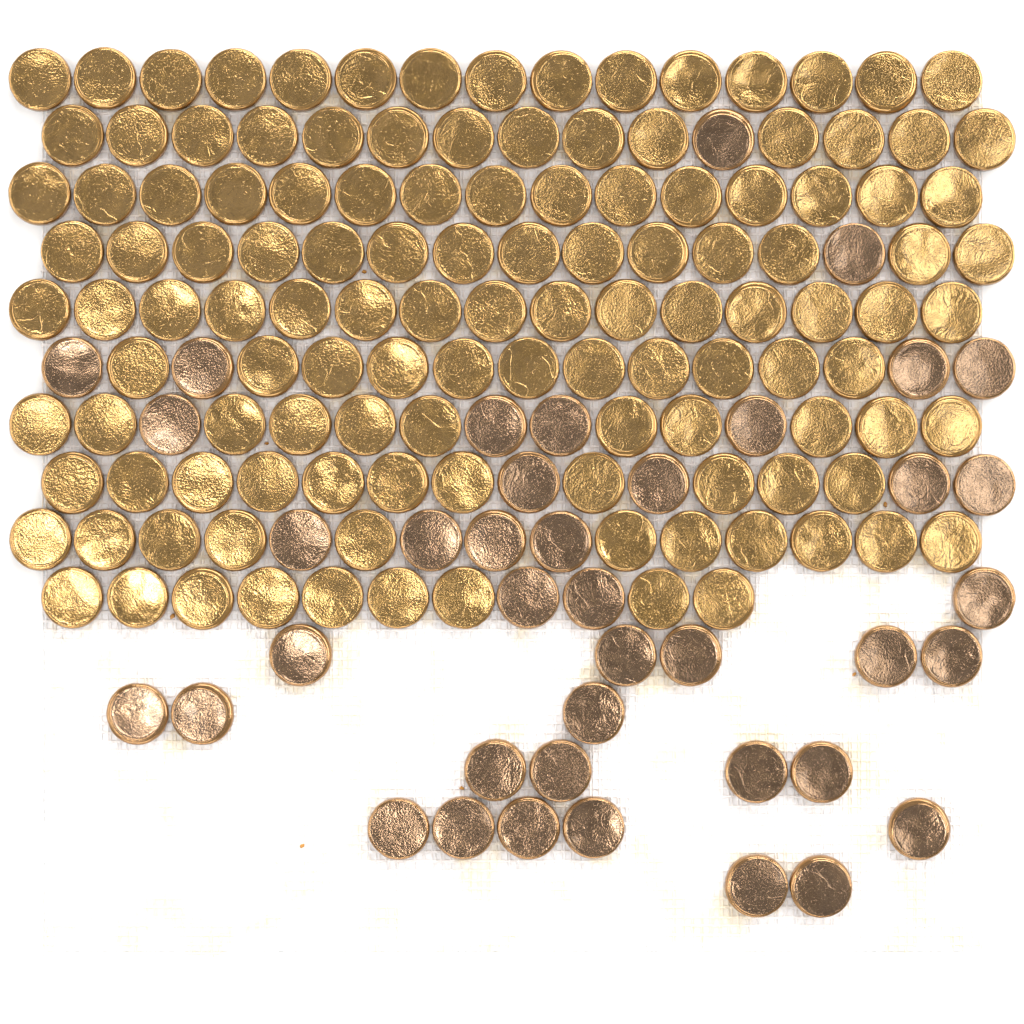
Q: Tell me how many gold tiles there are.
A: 126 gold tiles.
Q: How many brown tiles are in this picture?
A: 40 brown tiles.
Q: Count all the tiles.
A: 166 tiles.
